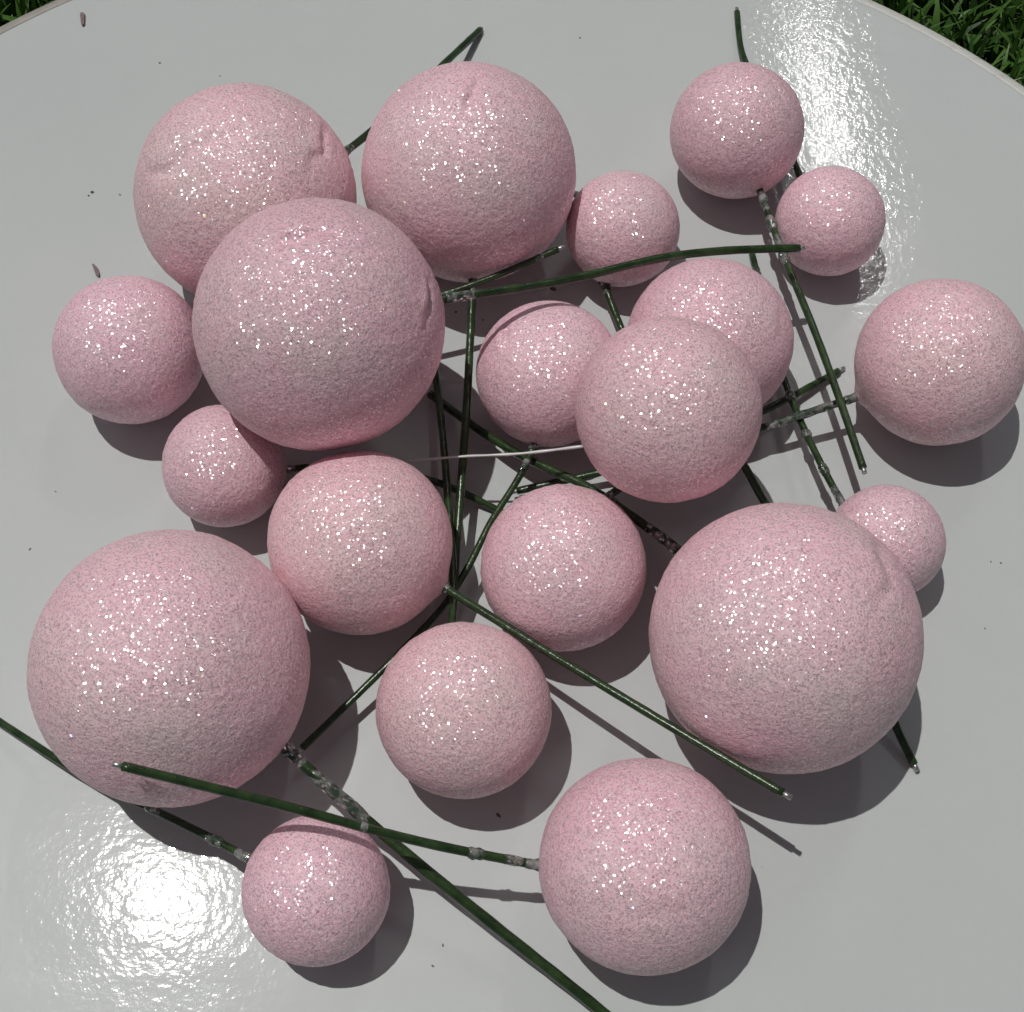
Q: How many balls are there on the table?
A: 20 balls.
